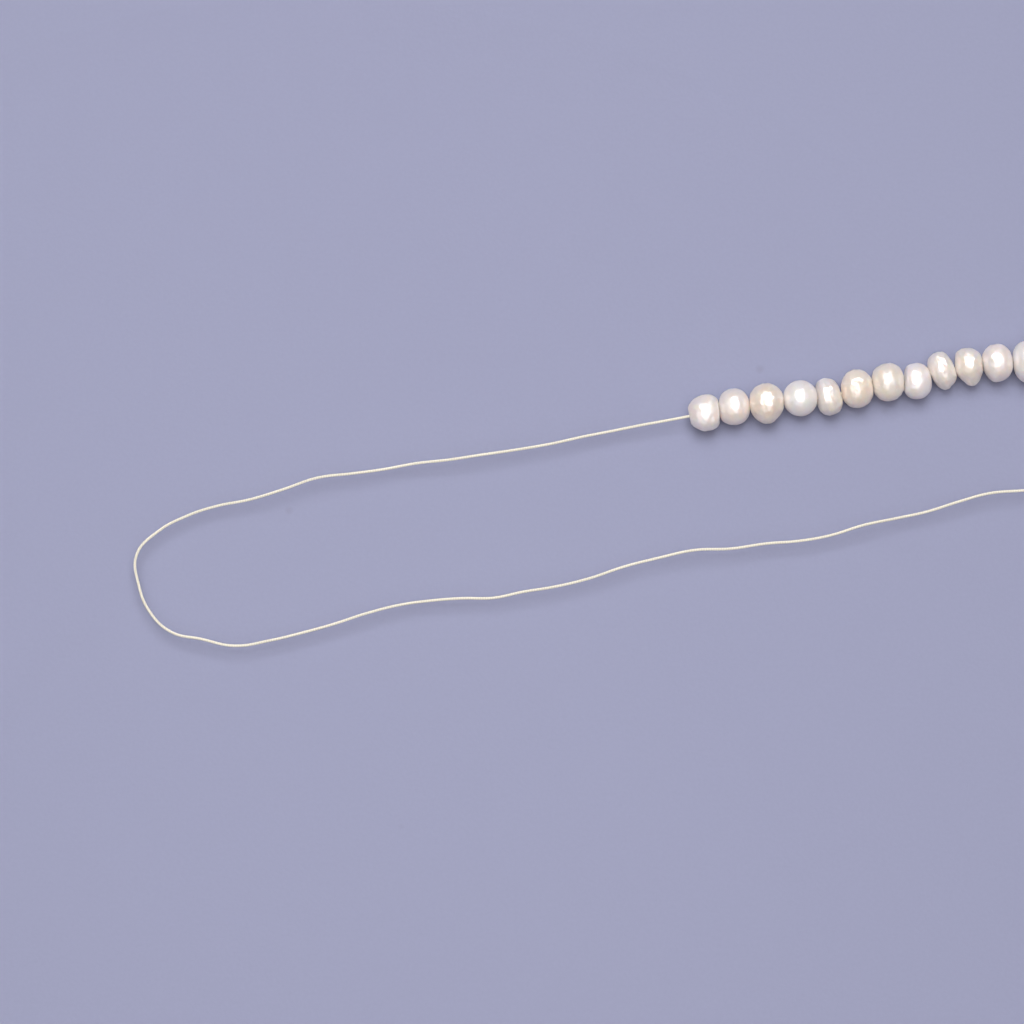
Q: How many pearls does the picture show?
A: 12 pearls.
